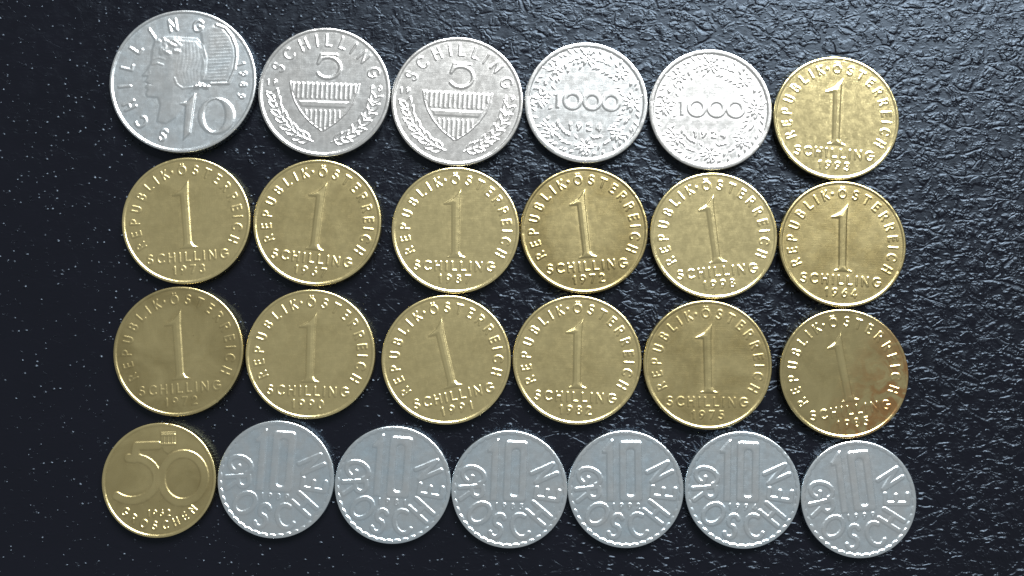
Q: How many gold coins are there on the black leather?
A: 14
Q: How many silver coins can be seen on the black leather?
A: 11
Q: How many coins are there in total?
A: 25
